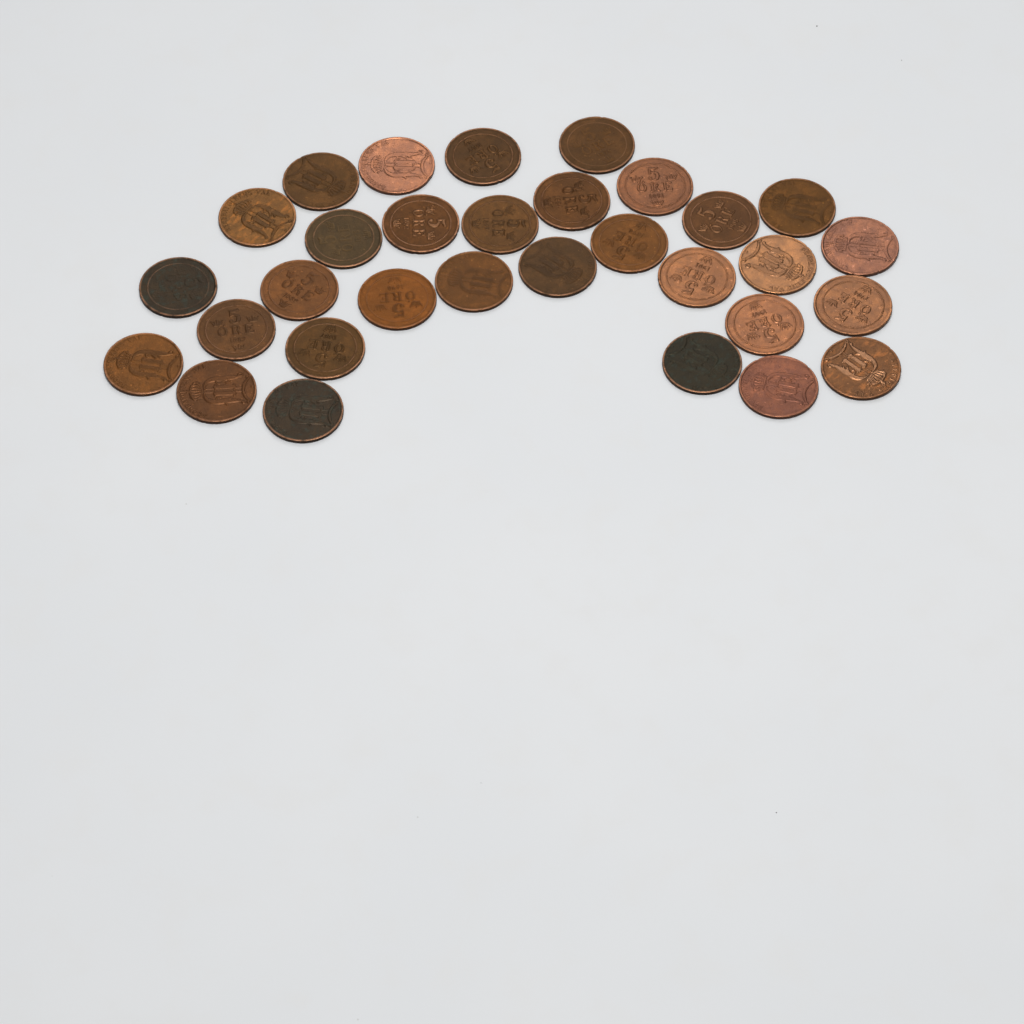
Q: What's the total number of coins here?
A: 31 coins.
